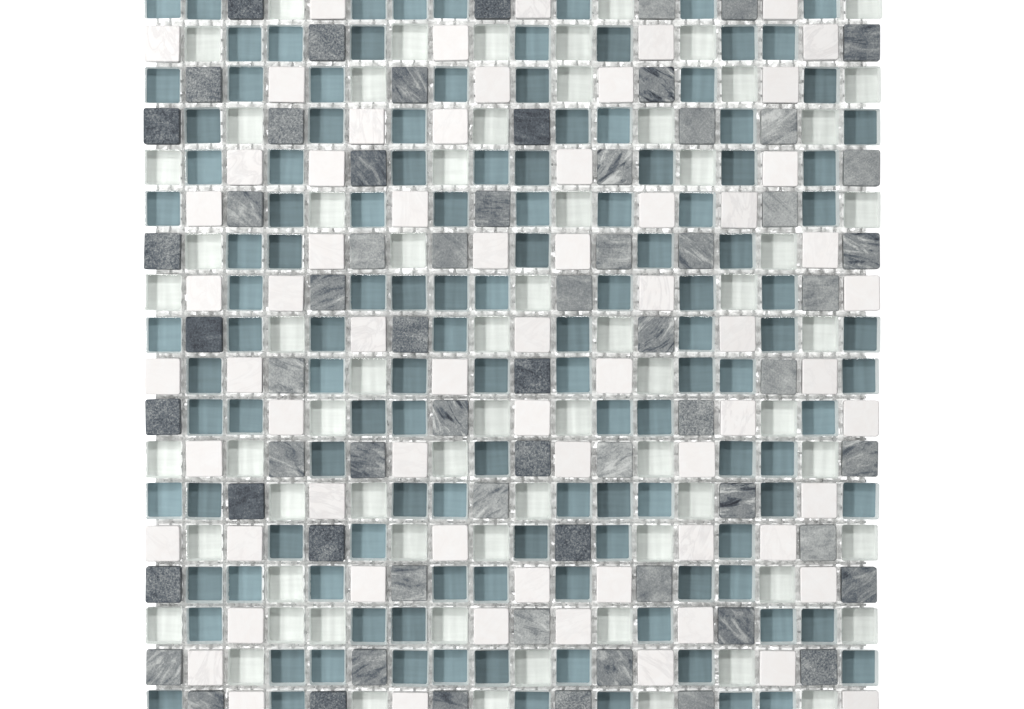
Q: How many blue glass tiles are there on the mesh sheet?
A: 127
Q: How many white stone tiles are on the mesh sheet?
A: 66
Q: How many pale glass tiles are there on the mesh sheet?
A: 67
